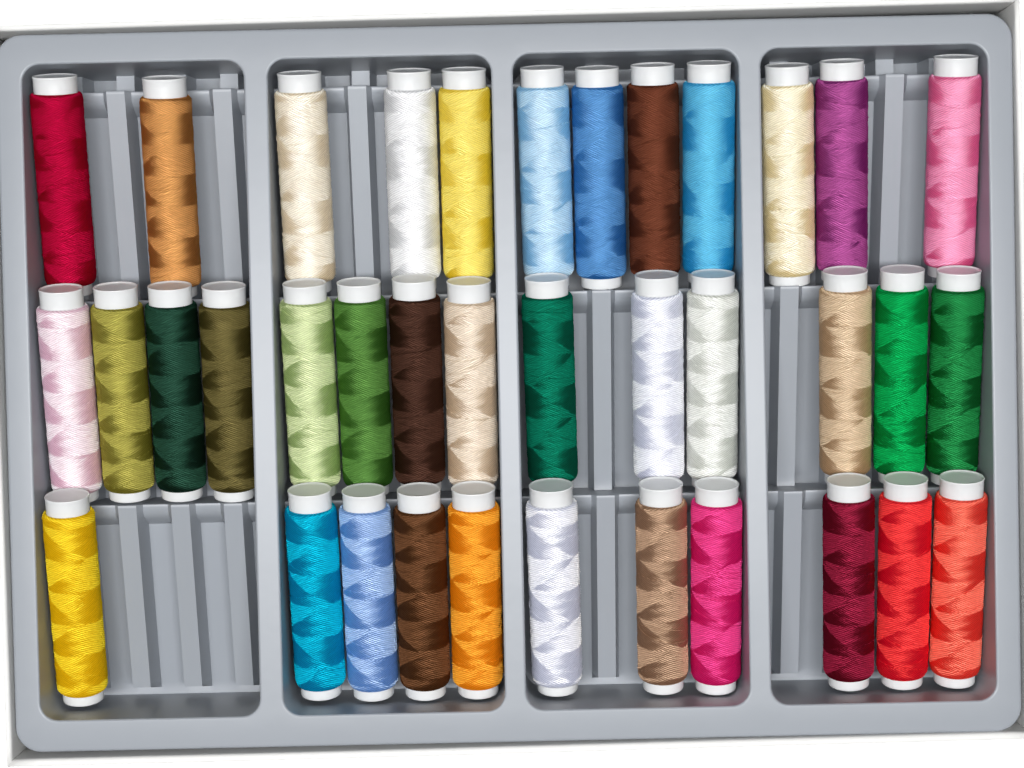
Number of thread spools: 37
